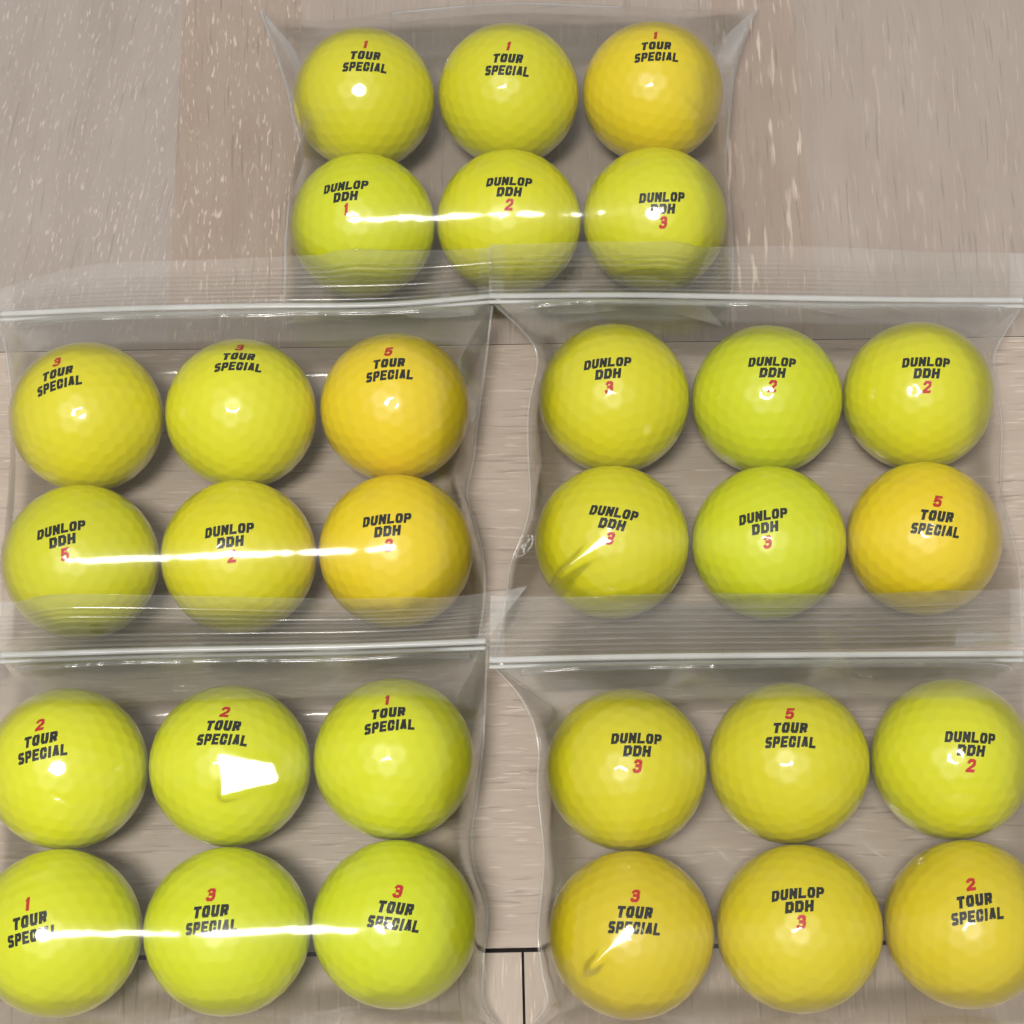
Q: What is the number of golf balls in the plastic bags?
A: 30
